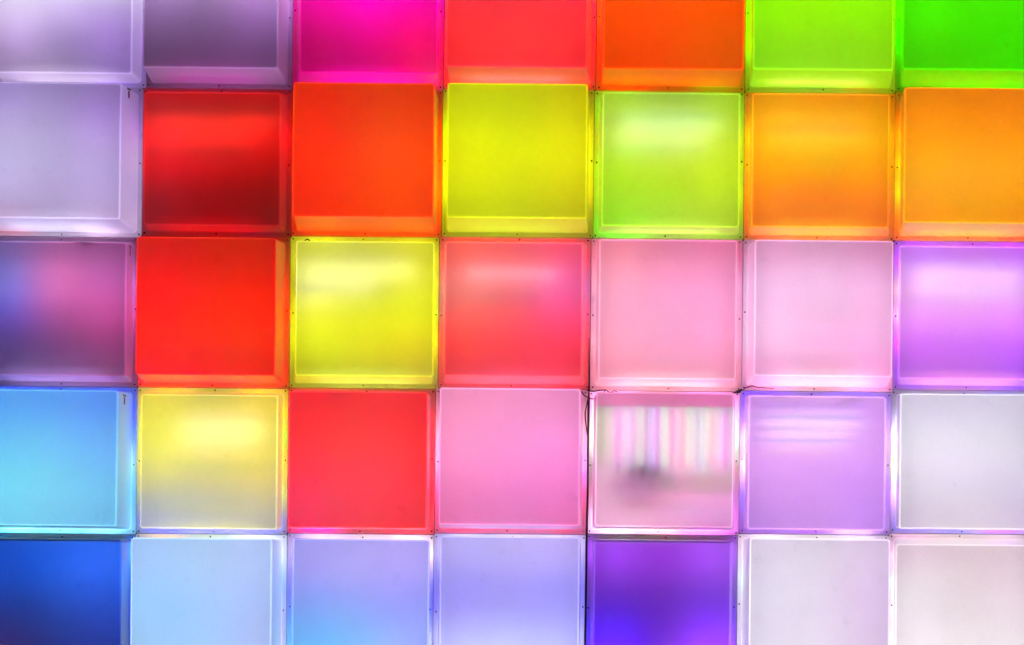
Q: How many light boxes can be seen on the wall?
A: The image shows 35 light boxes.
